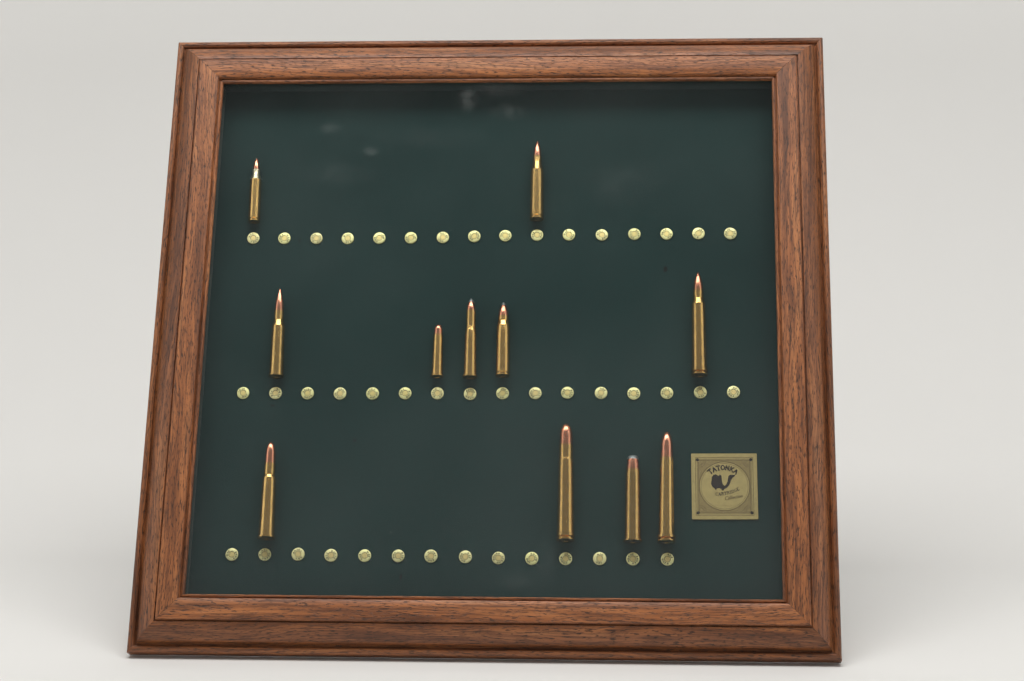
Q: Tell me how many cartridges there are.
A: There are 11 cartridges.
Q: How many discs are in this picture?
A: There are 46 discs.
